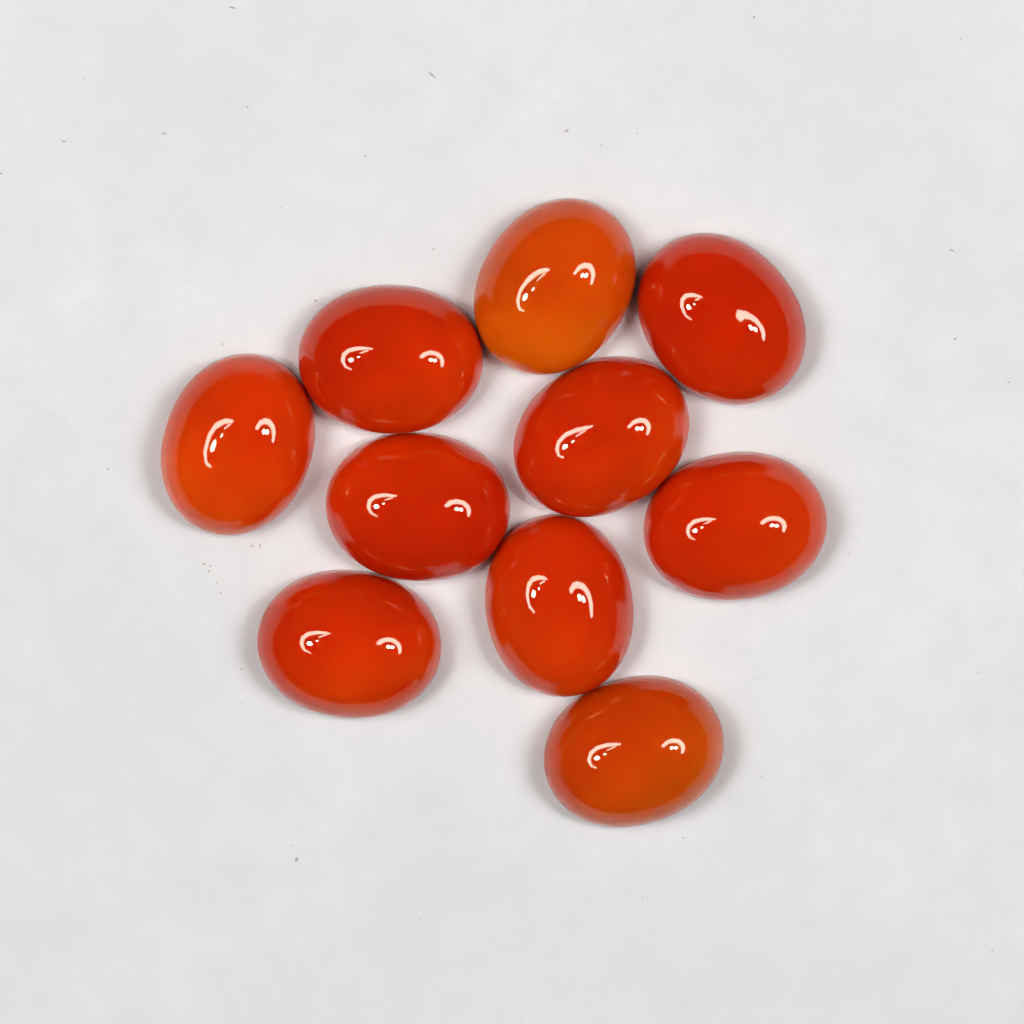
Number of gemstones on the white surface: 10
